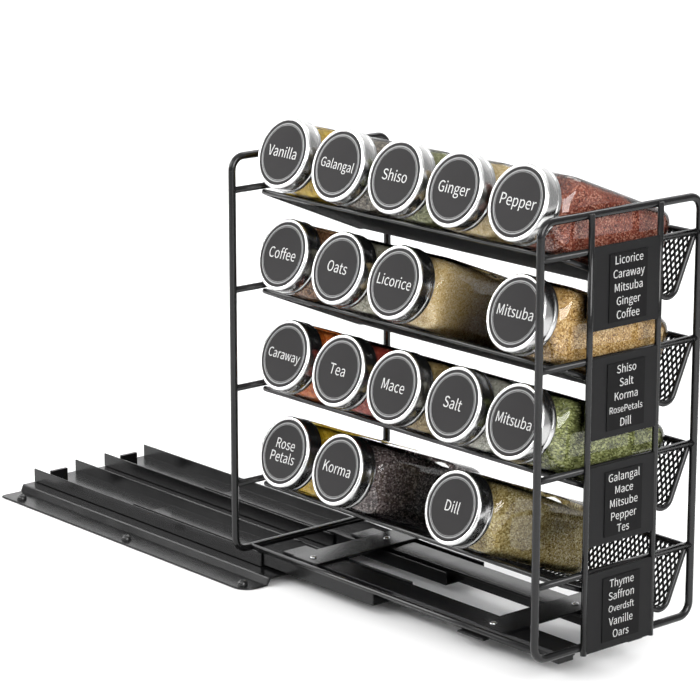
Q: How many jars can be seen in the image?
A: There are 17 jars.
